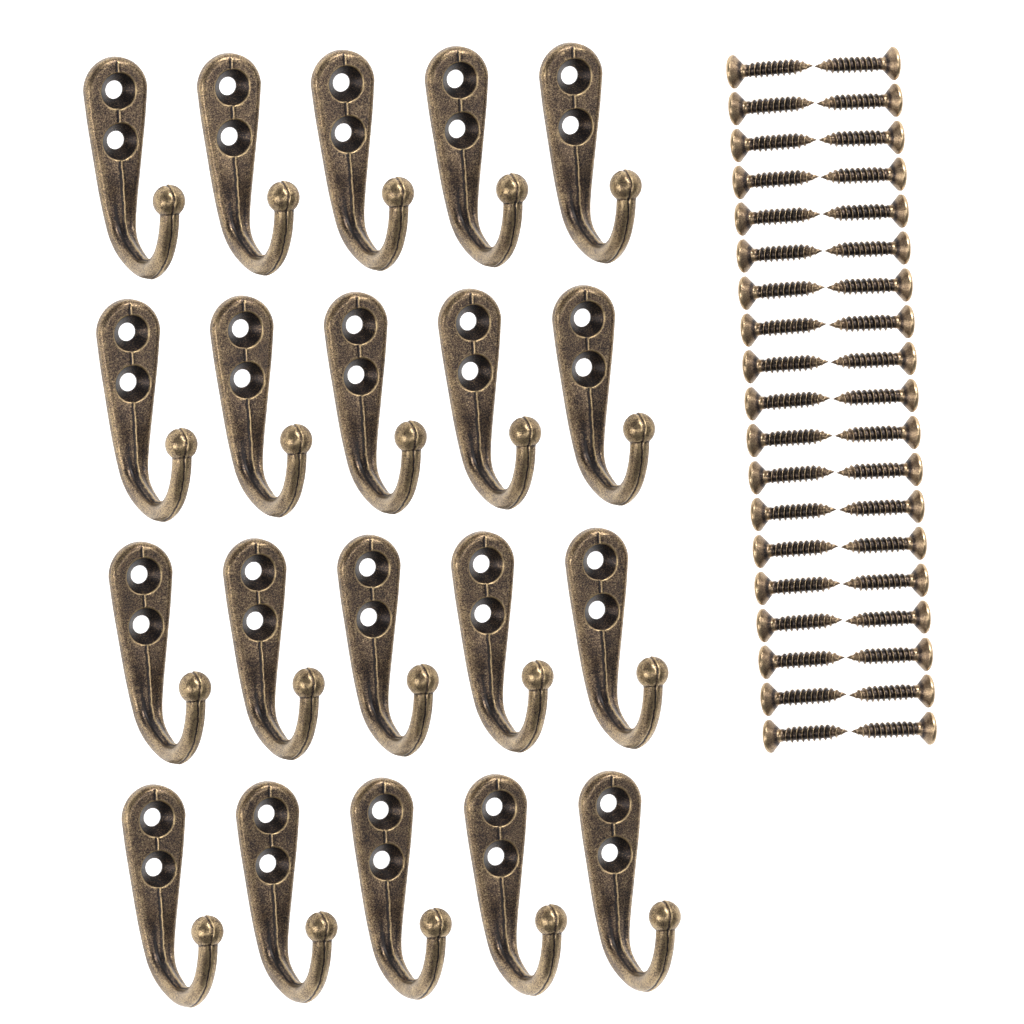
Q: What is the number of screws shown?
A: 38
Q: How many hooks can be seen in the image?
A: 20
